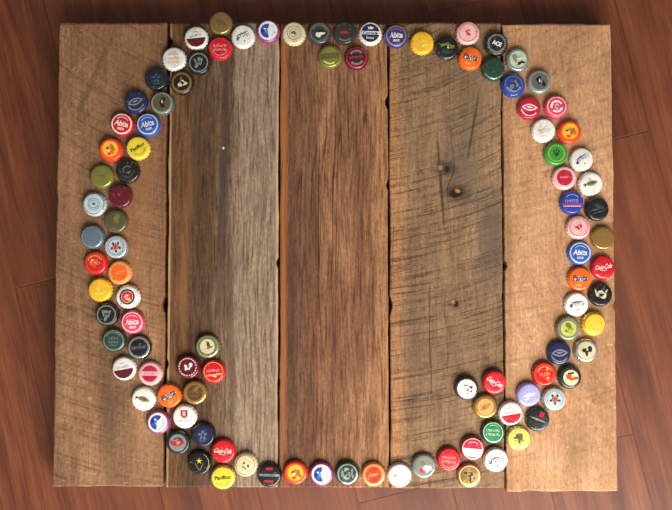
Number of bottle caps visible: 105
